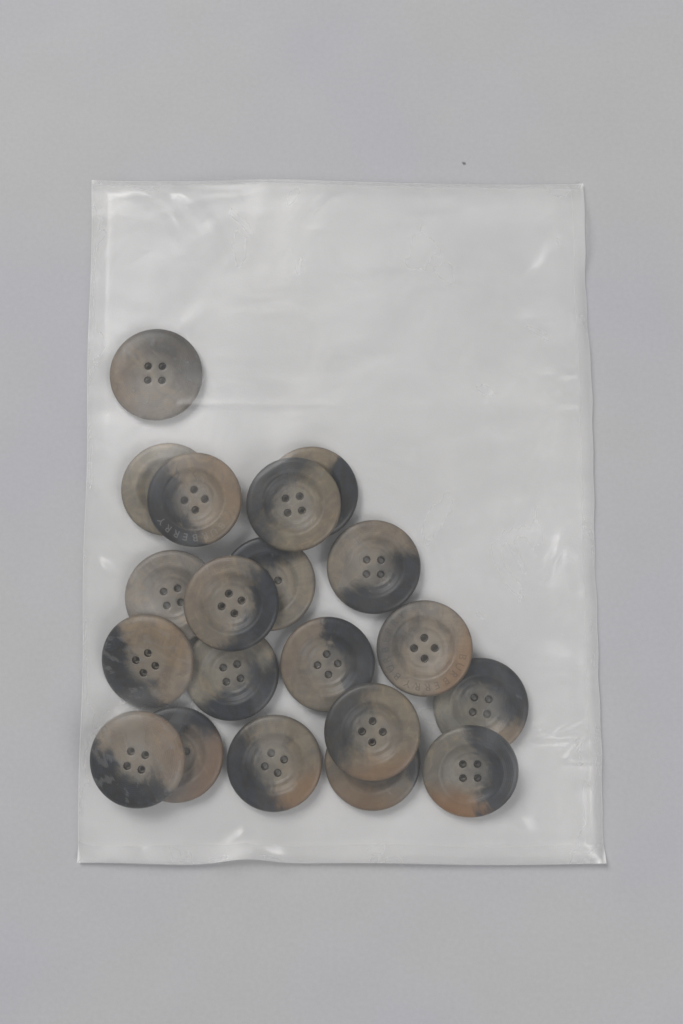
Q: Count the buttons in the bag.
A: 20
